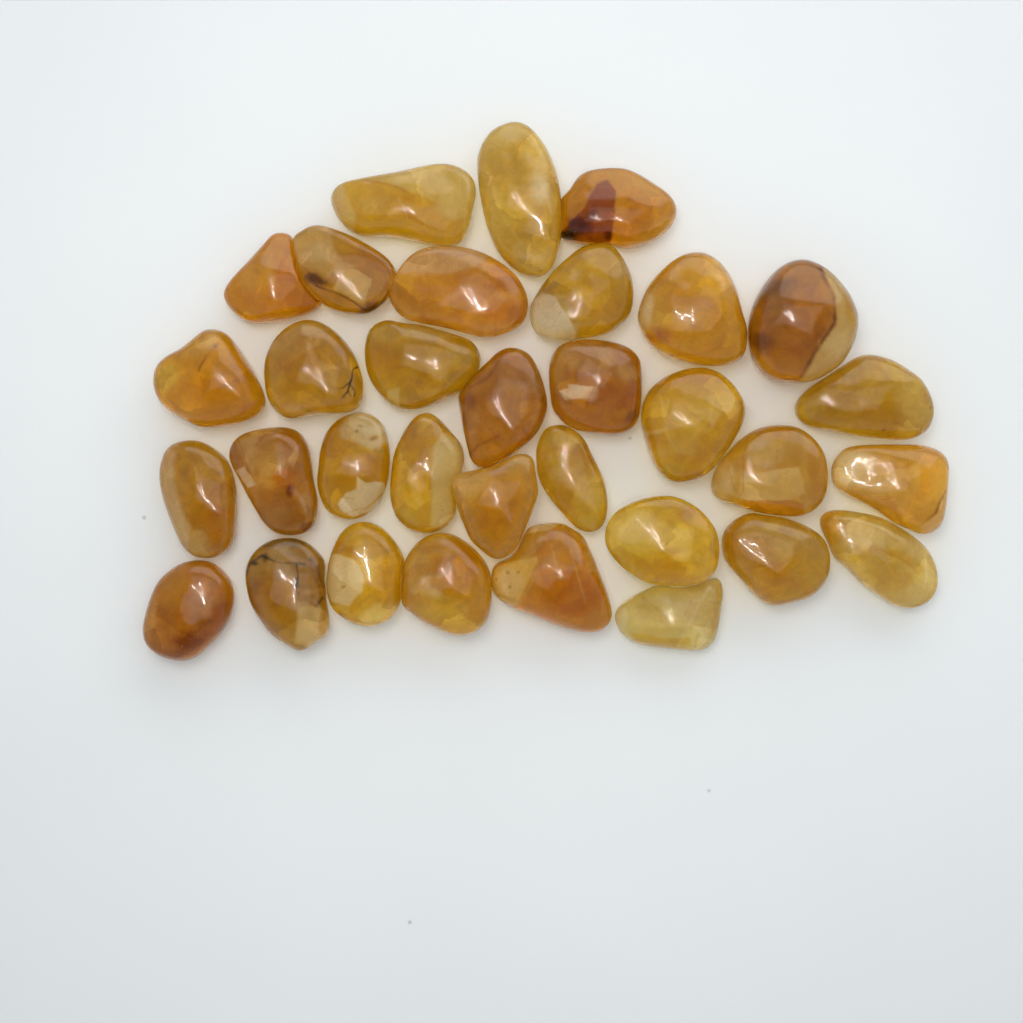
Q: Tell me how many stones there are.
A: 33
